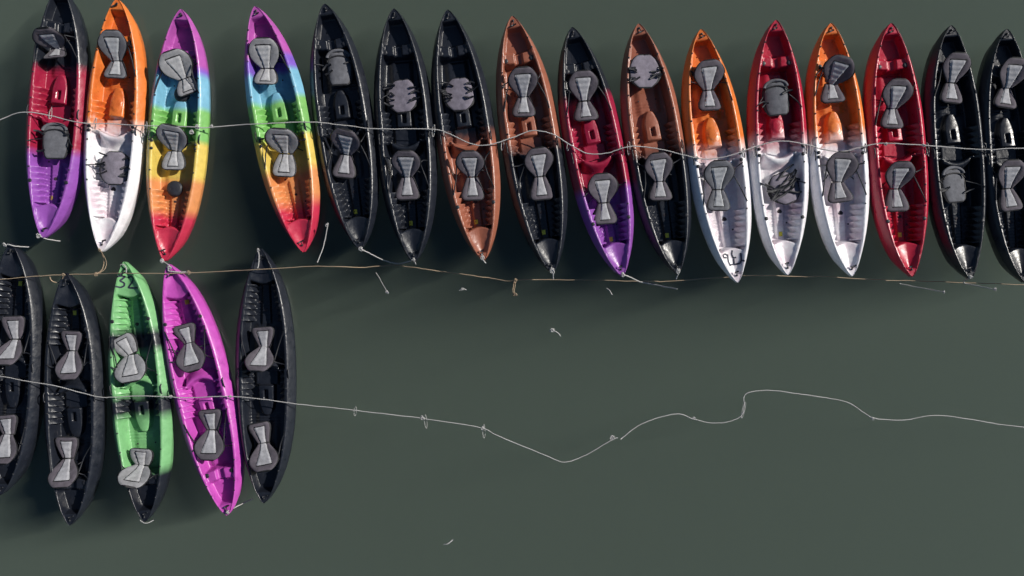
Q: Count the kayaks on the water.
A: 21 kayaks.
